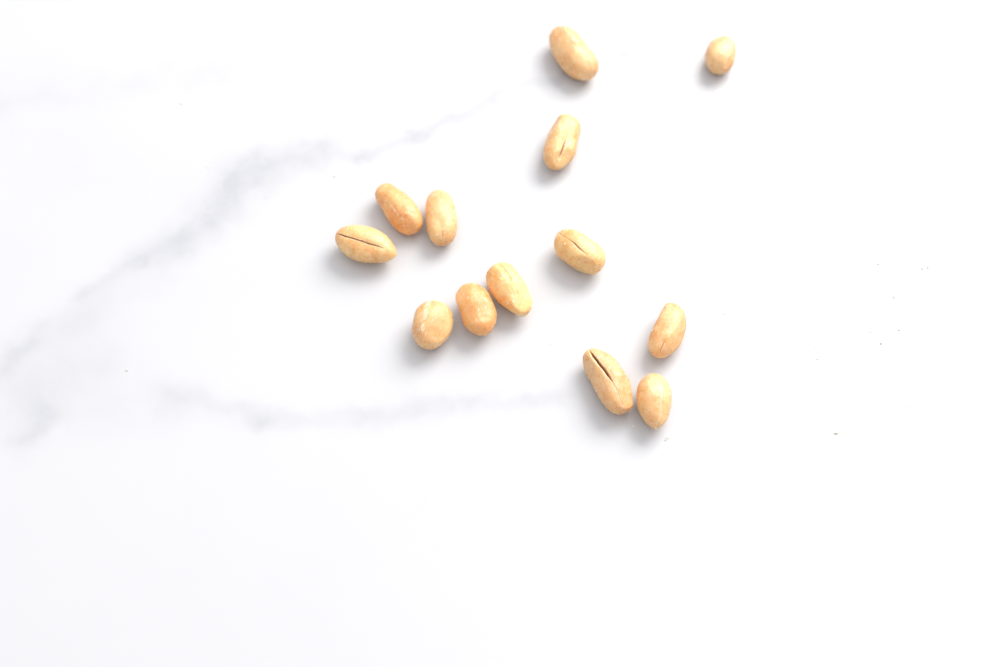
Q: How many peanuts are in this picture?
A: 13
